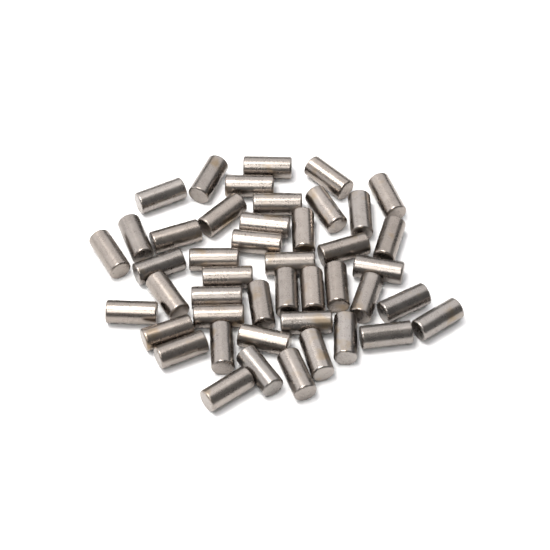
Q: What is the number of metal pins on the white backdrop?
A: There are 45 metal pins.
